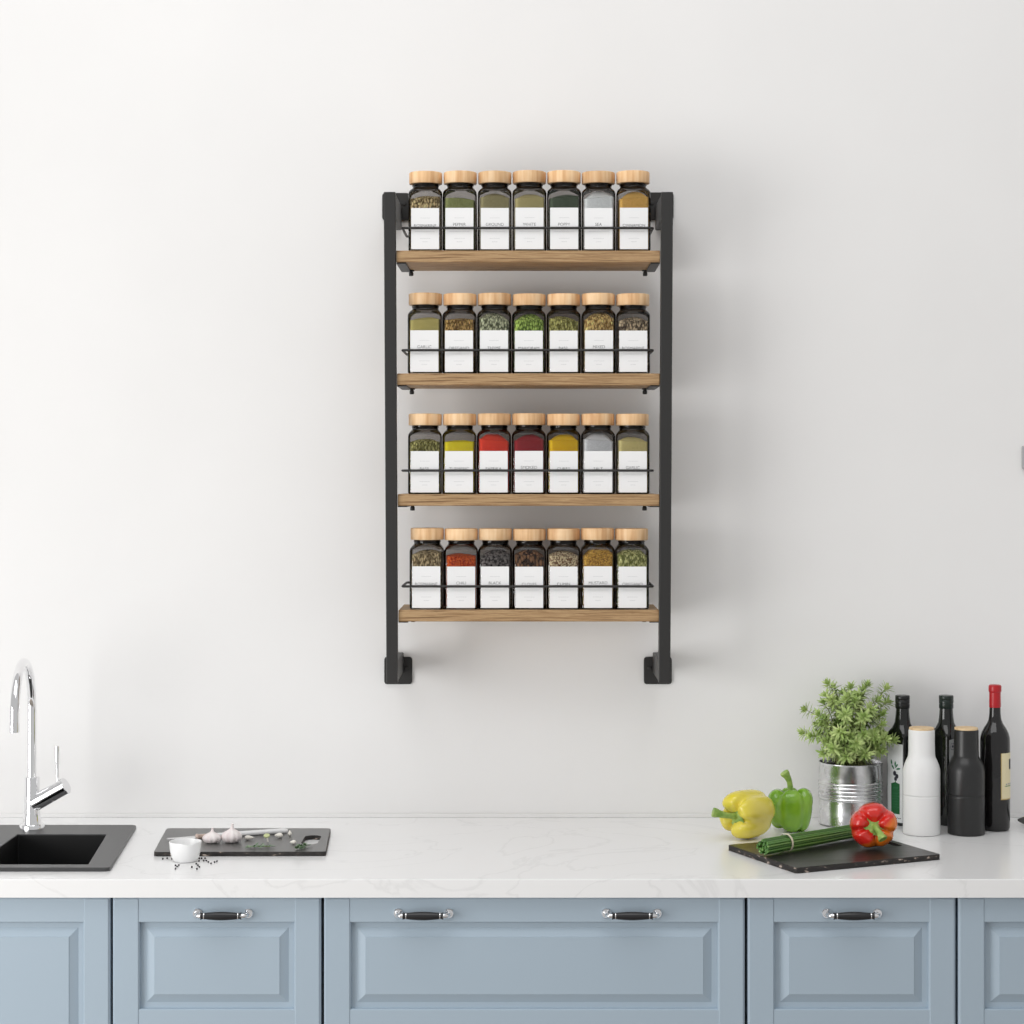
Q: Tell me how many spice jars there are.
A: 28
